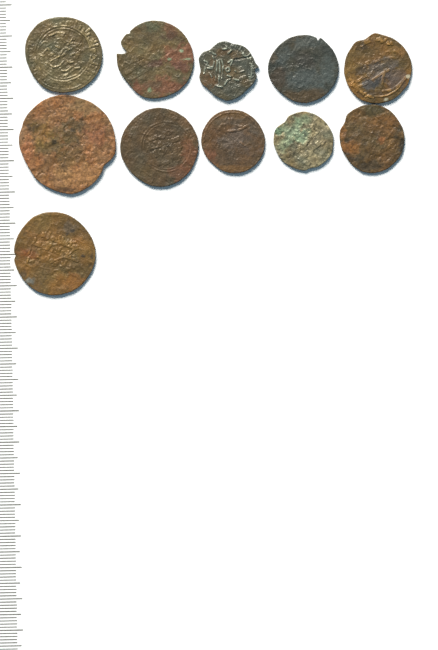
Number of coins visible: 11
